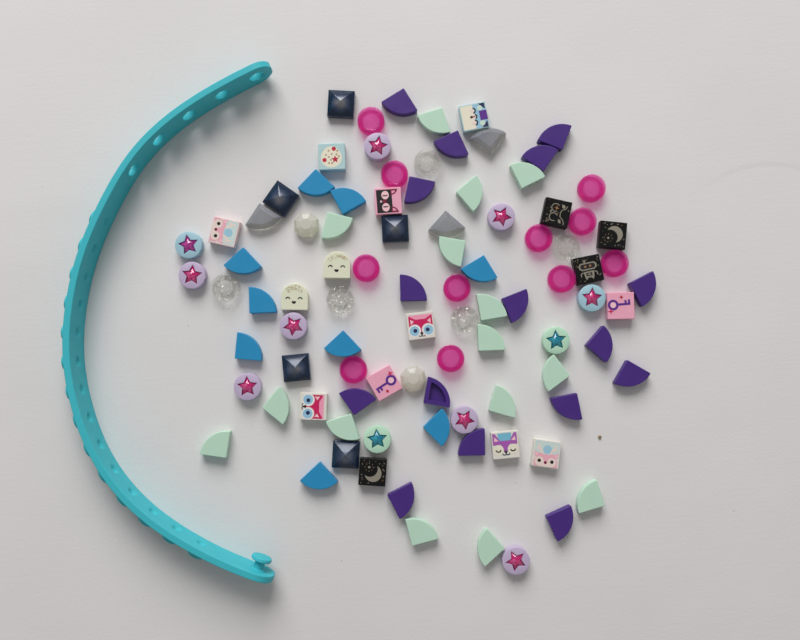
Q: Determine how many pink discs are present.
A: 11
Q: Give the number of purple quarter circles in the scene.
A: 16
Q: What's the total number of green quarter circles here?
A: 15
